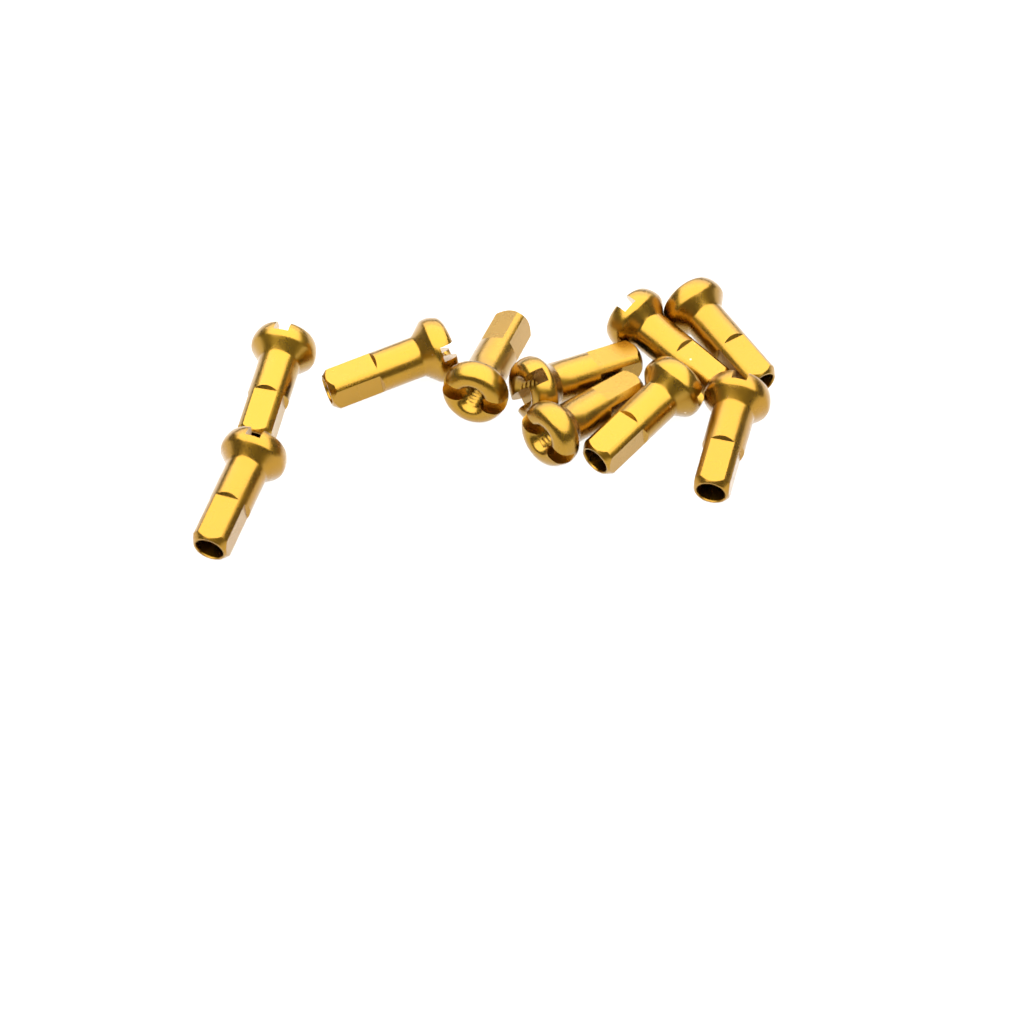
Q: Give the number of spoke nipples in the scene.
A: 10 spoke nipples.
